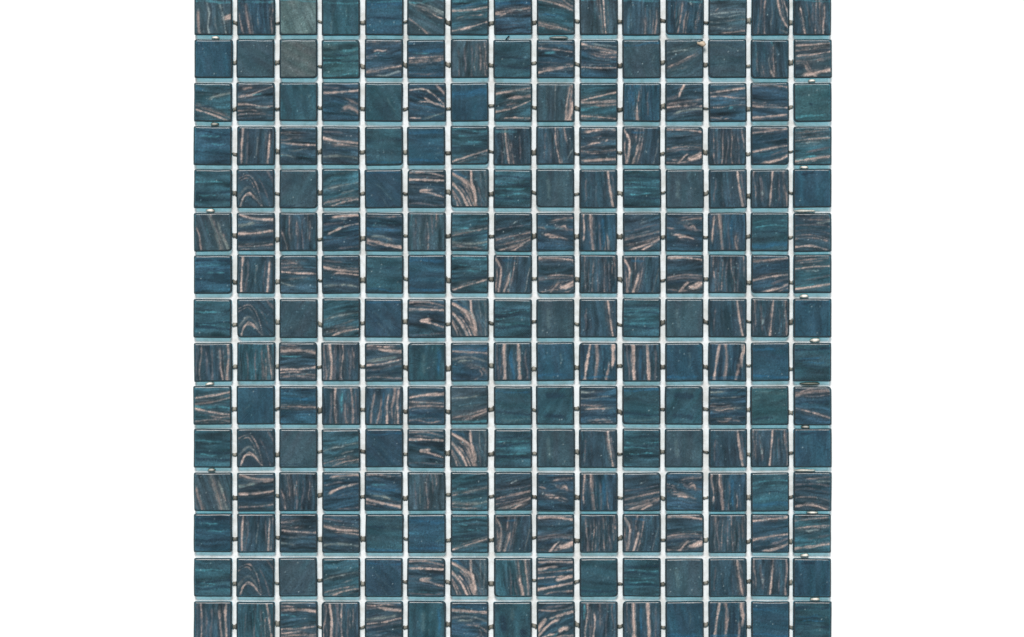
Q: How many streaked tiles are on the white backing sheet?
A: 153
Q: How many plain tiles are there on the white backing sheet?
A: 72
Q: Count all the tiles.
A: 225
